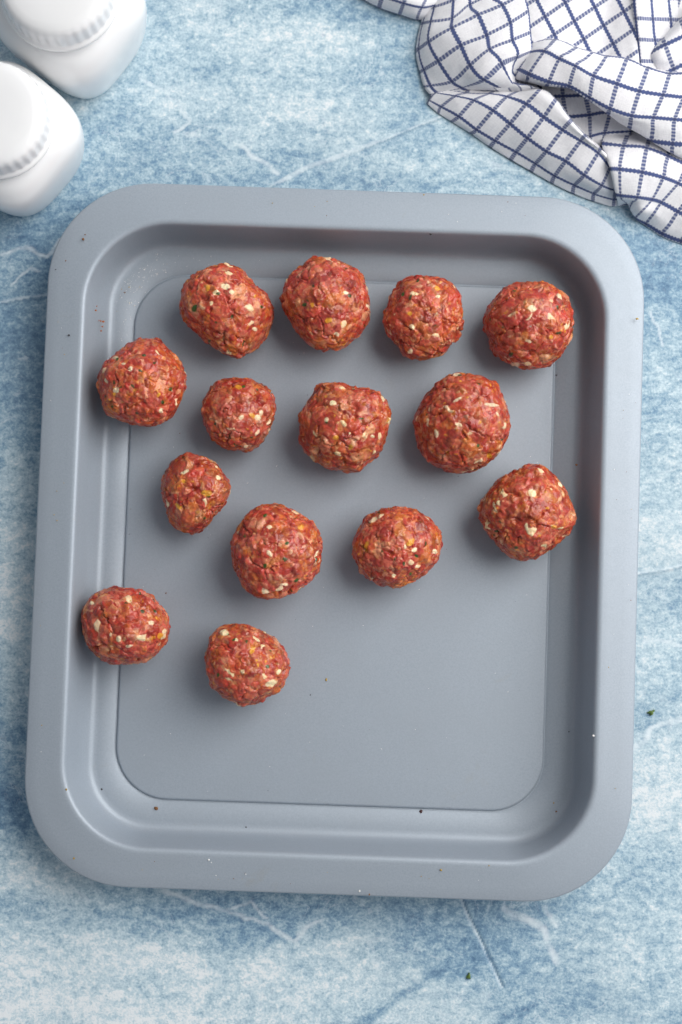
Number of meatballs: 14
